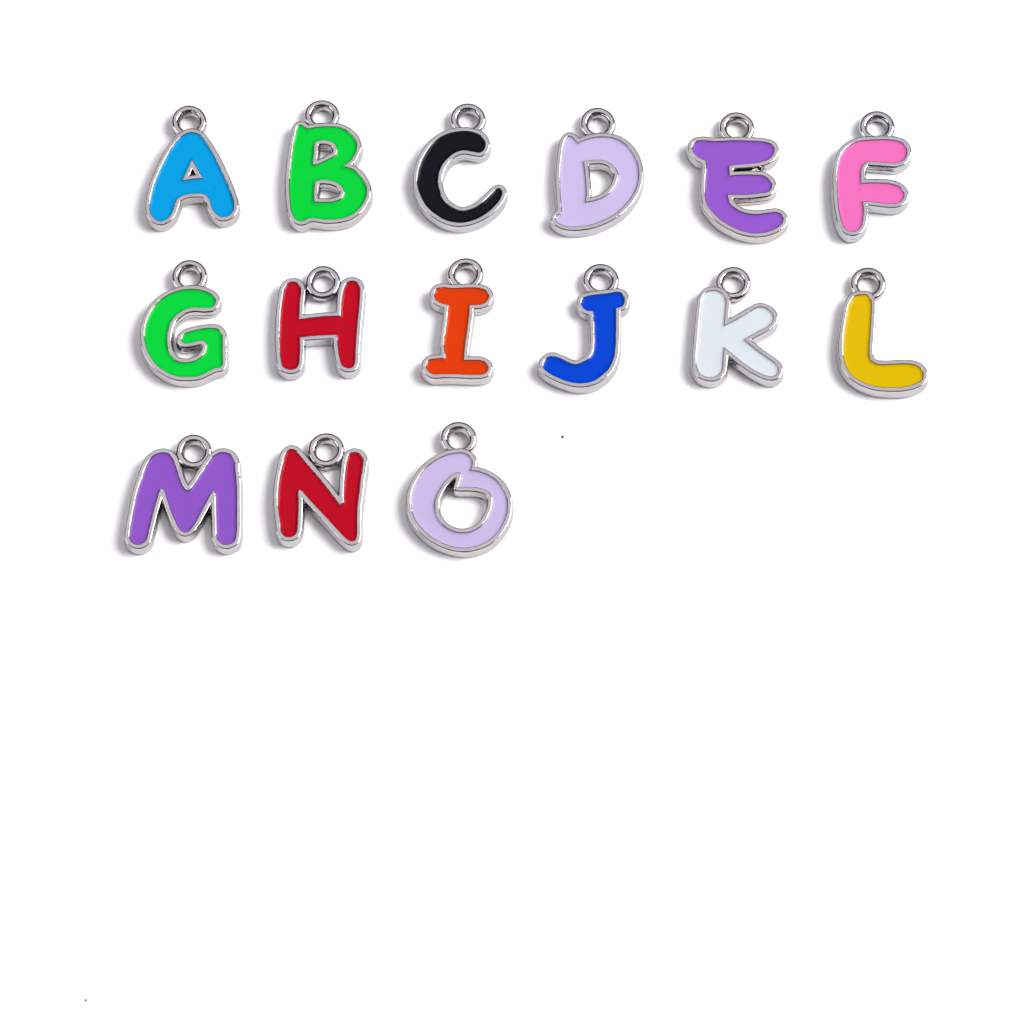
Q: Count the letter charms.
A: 15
